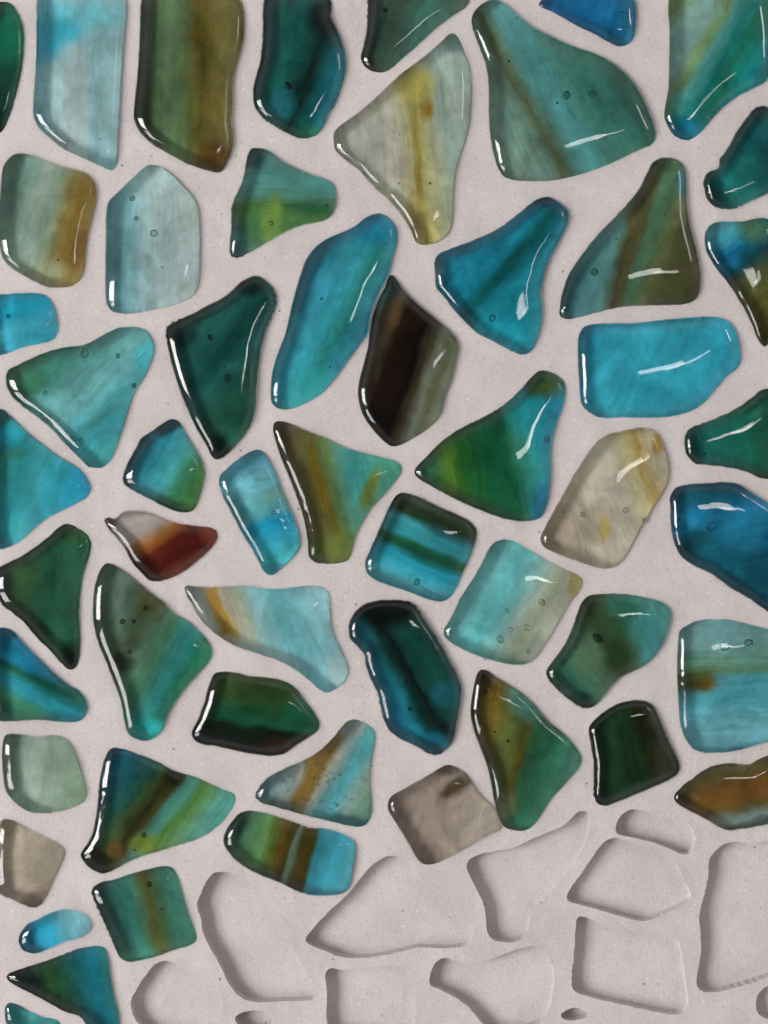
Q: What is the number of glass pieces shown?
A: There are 54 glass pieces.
